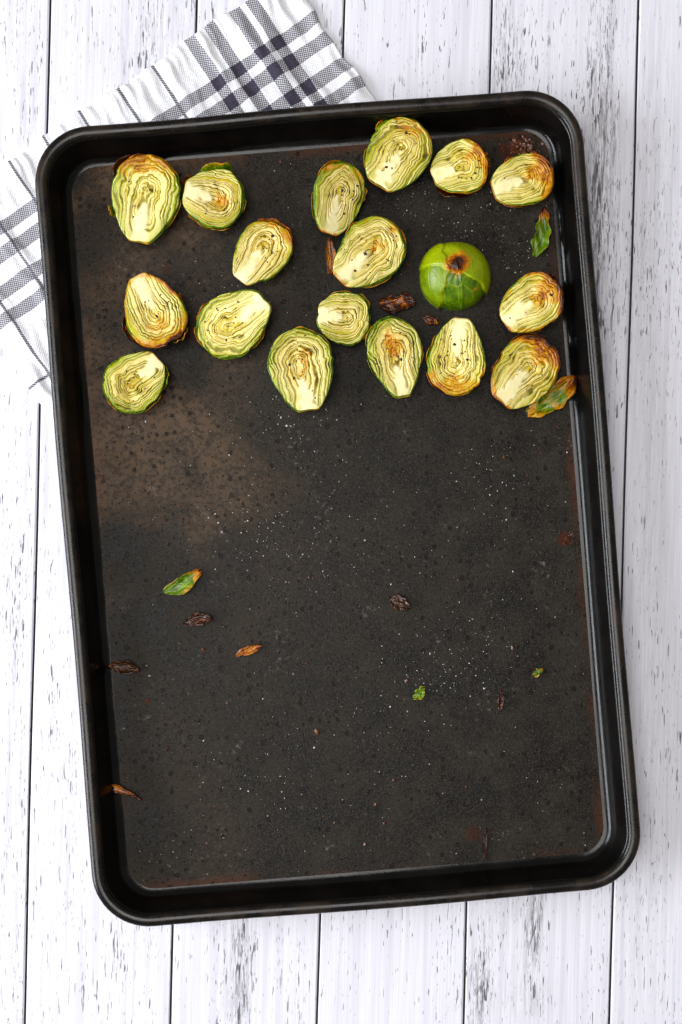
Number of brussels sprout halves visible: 18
